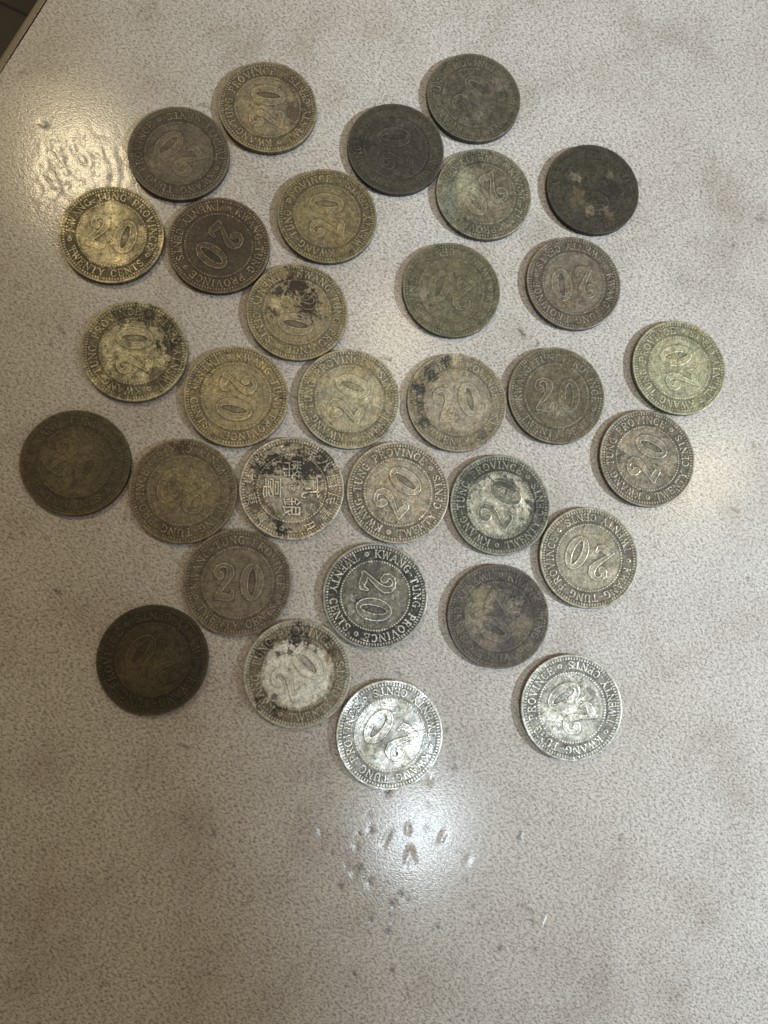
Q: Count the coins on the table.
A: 32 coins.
